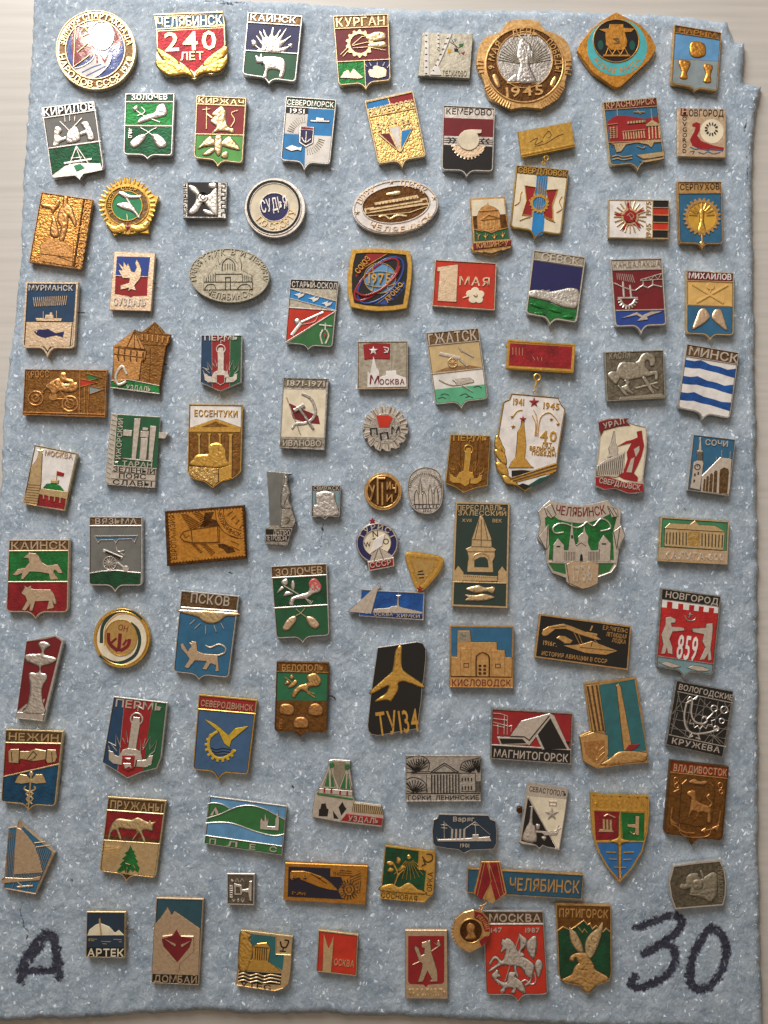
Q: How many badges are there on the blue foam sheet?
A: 99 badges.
